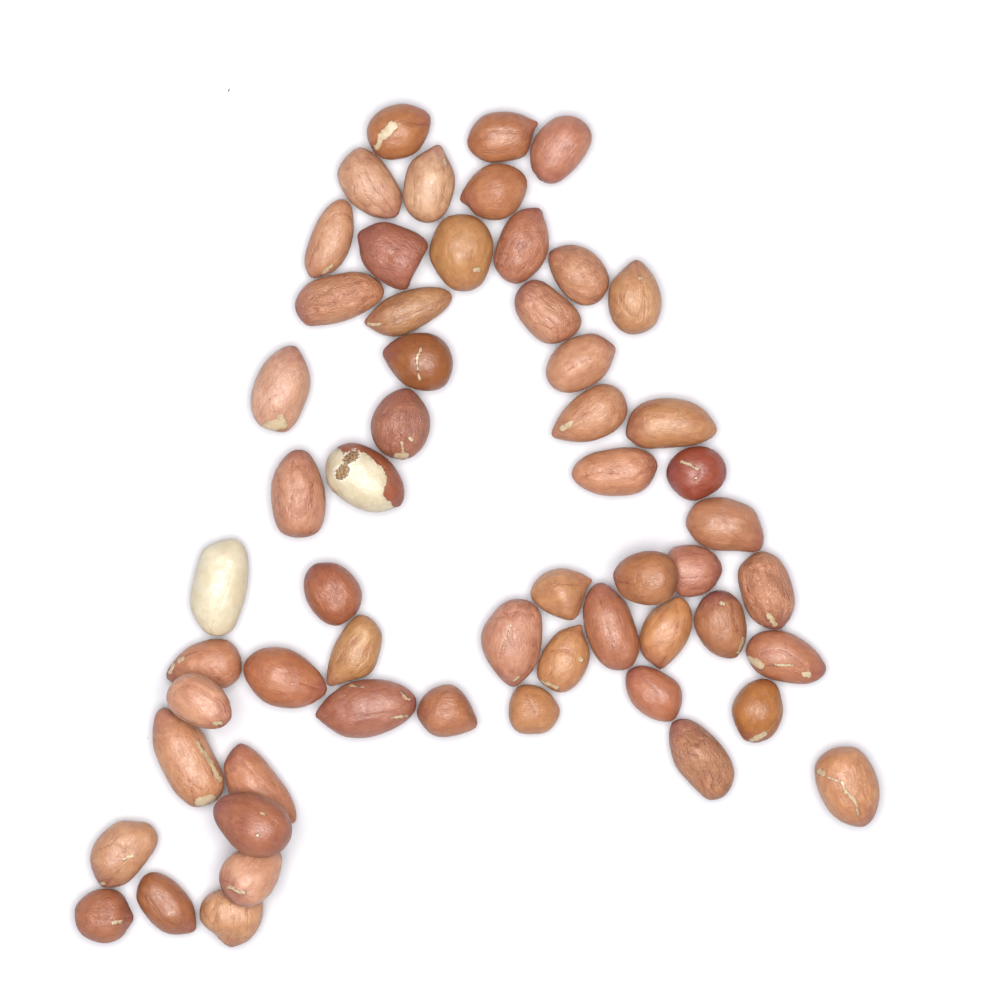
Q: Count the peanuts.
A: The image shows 57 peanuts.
